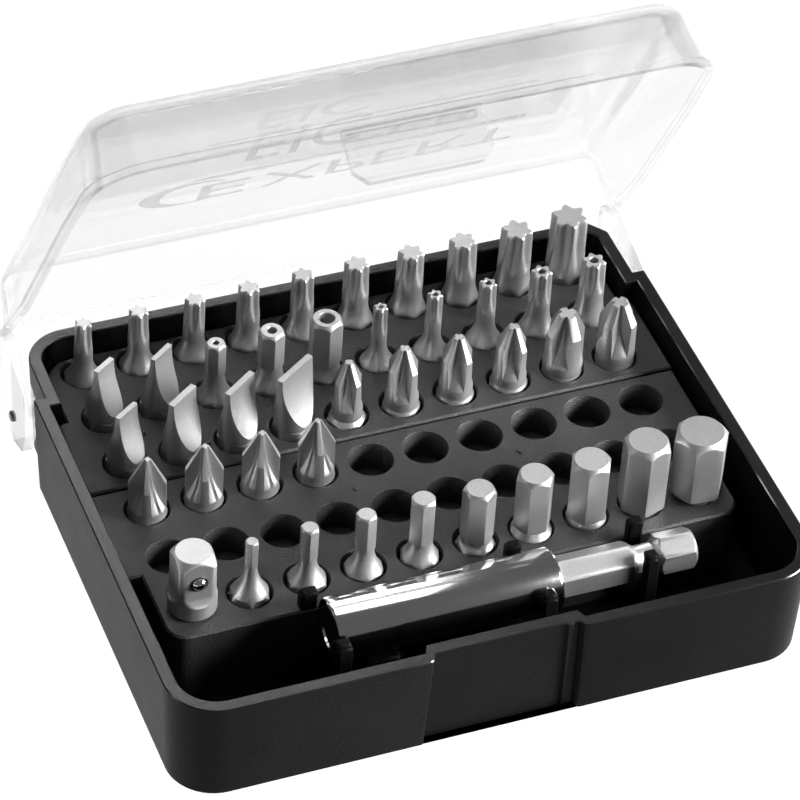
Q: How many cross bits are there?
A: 10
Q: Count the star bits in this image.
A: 15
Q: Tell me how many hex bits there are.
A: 12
